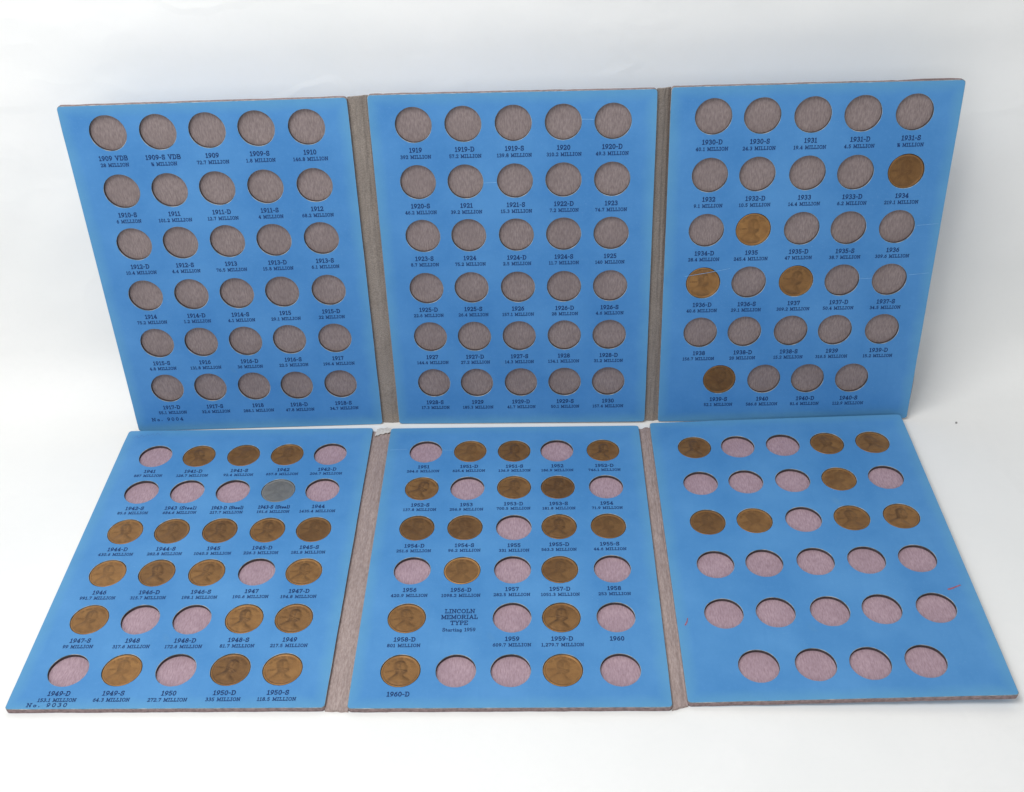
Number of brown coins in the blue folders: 47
